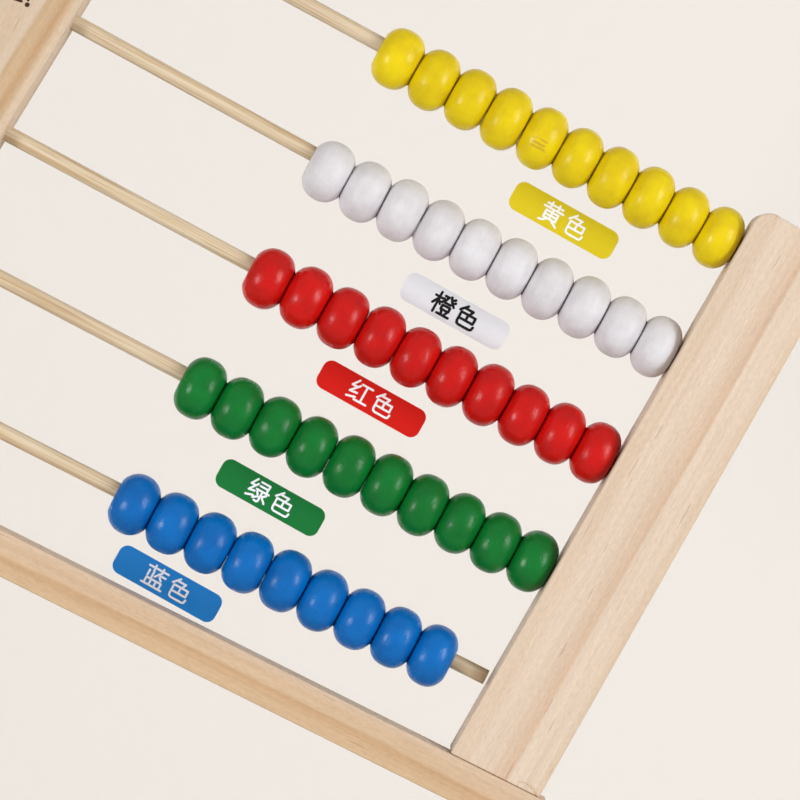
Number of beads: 49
